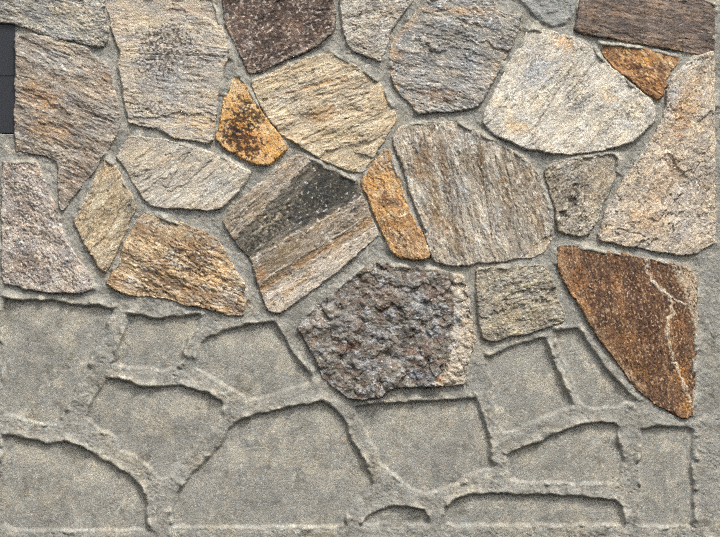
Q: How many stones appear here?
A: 23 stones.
